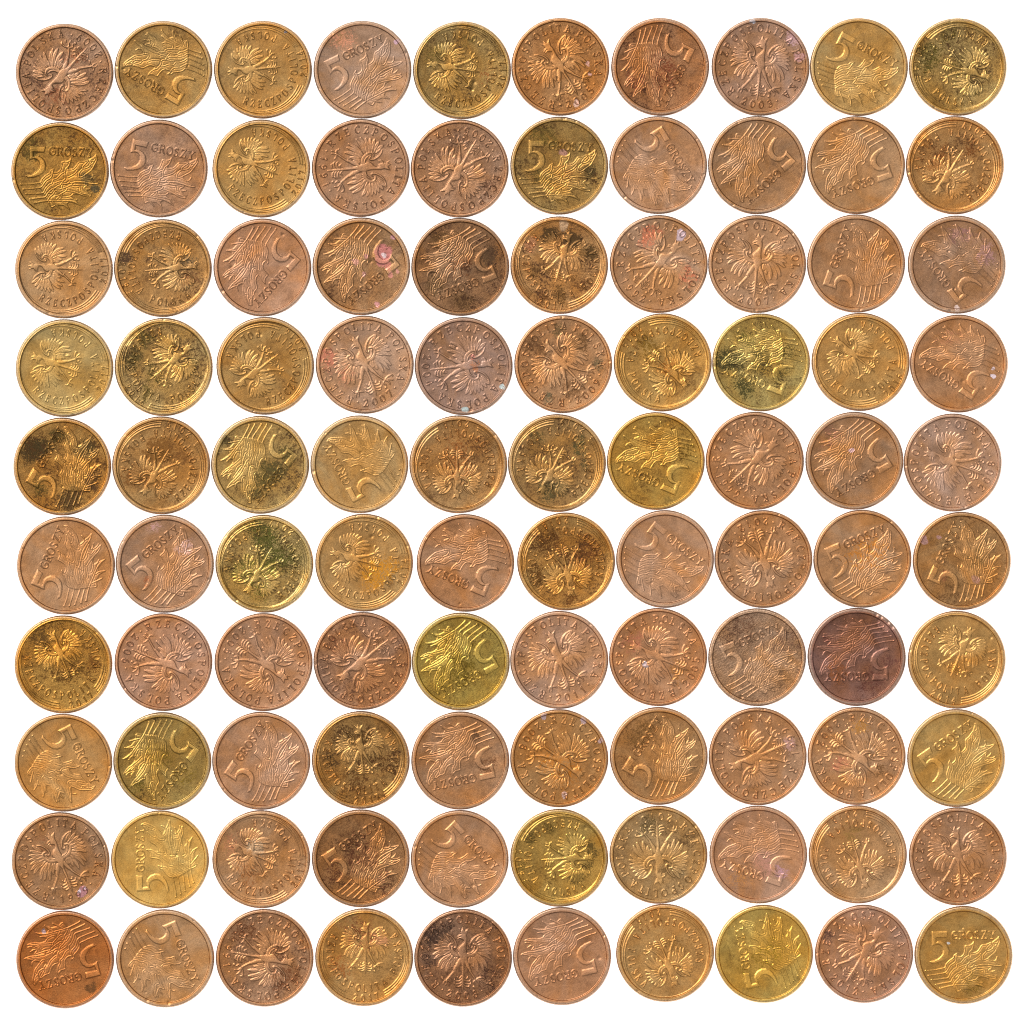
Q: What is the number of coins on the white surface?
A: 100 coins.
